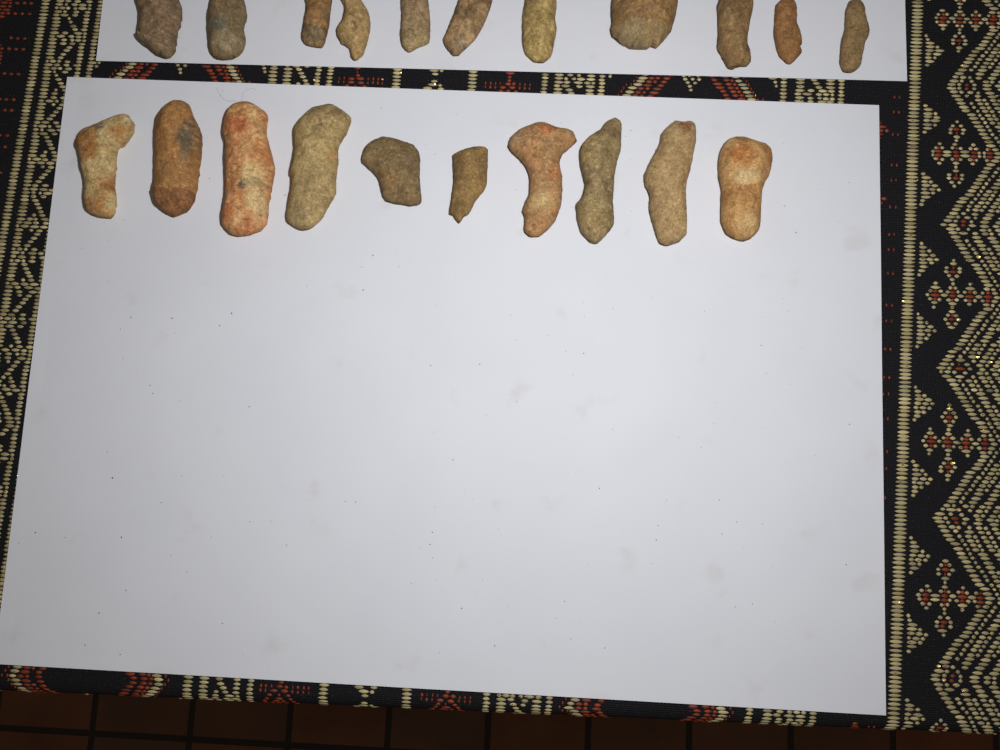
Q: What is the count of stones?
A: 21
